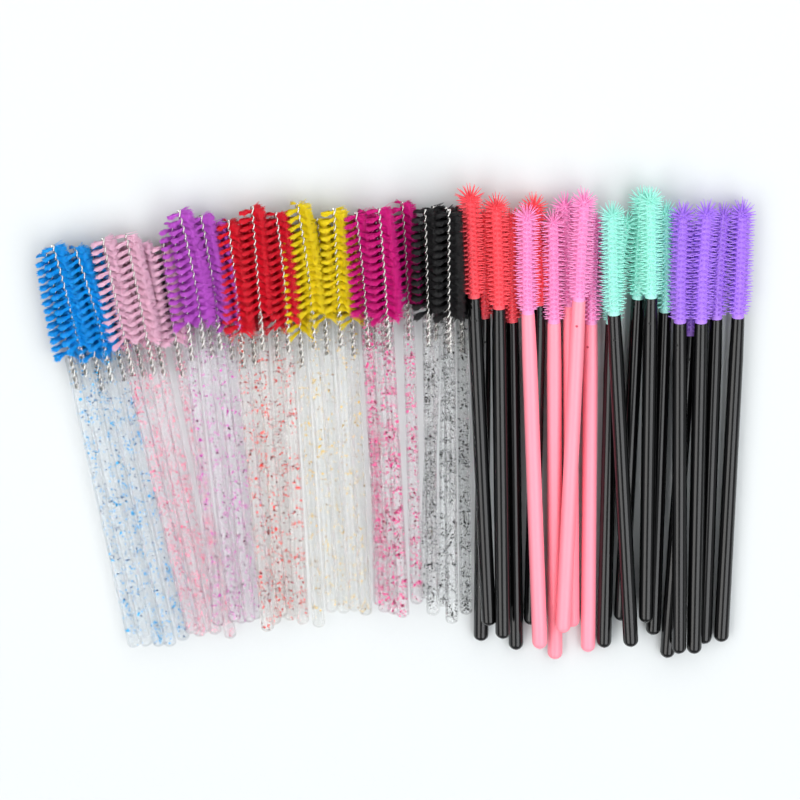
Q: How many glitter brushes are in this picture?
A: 35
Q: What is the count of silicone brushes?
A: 20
